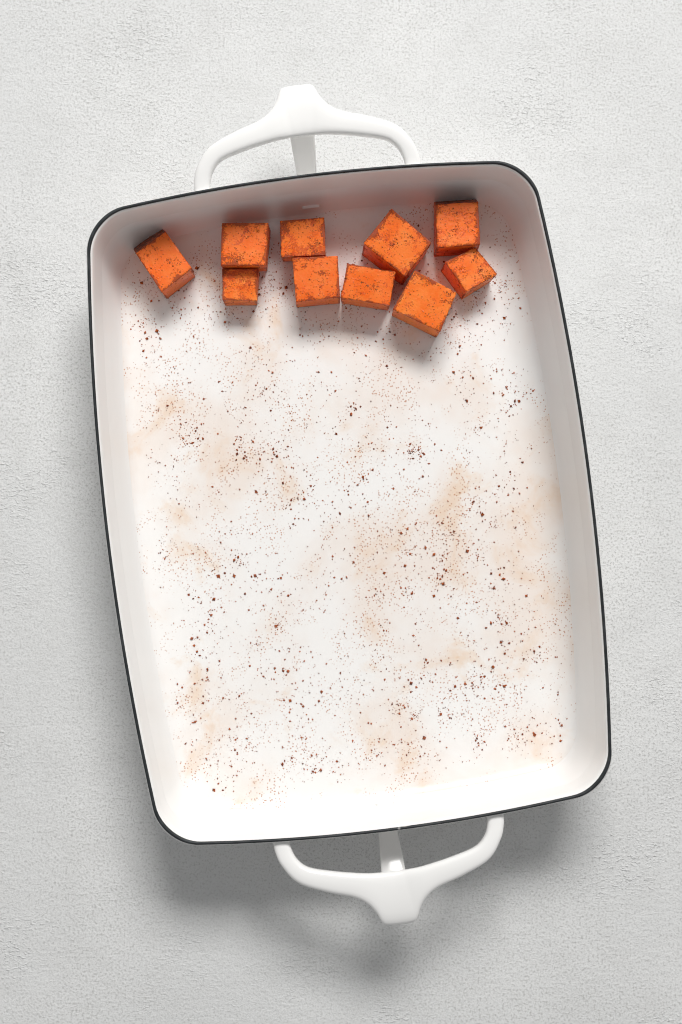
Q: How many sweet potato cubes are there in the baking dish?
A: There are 10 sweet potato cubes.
